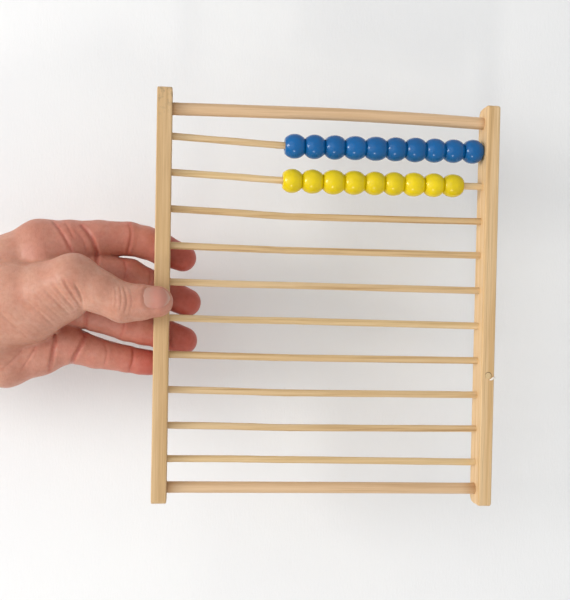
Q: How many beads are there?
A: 19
